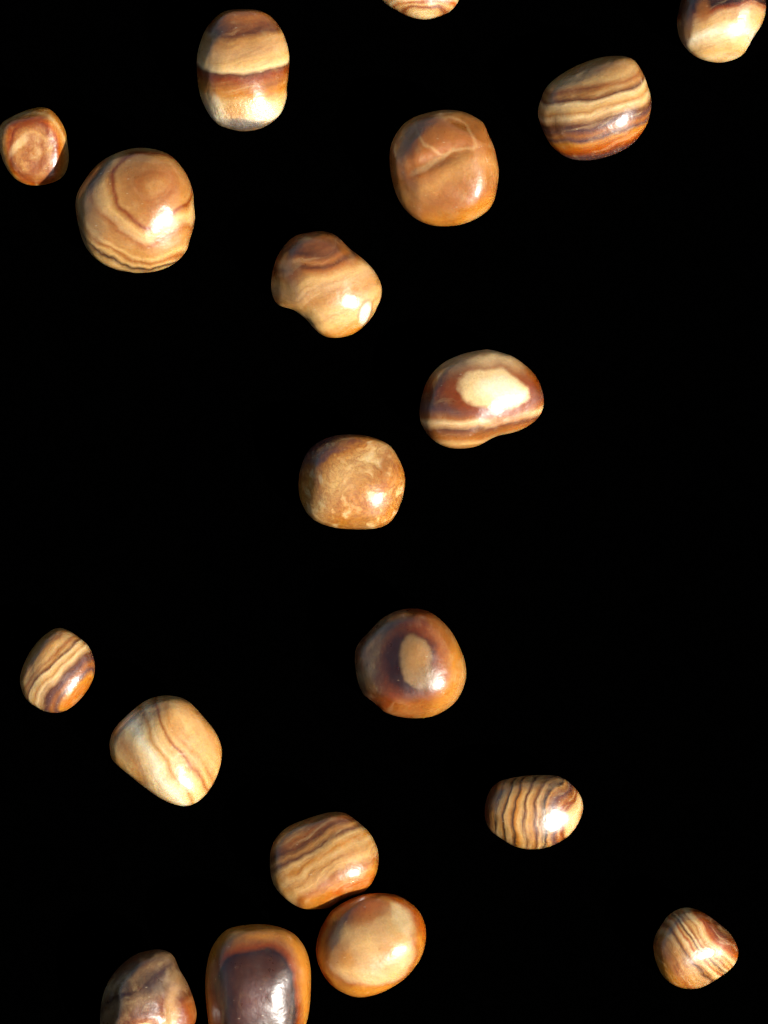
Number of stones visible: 19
